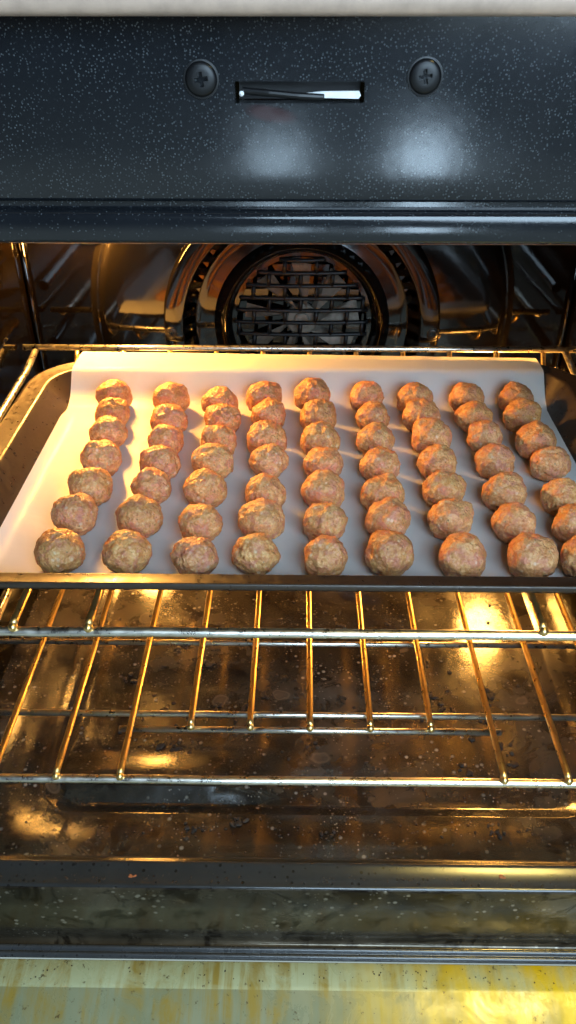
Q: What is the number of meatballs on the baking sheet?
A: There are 63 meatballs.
